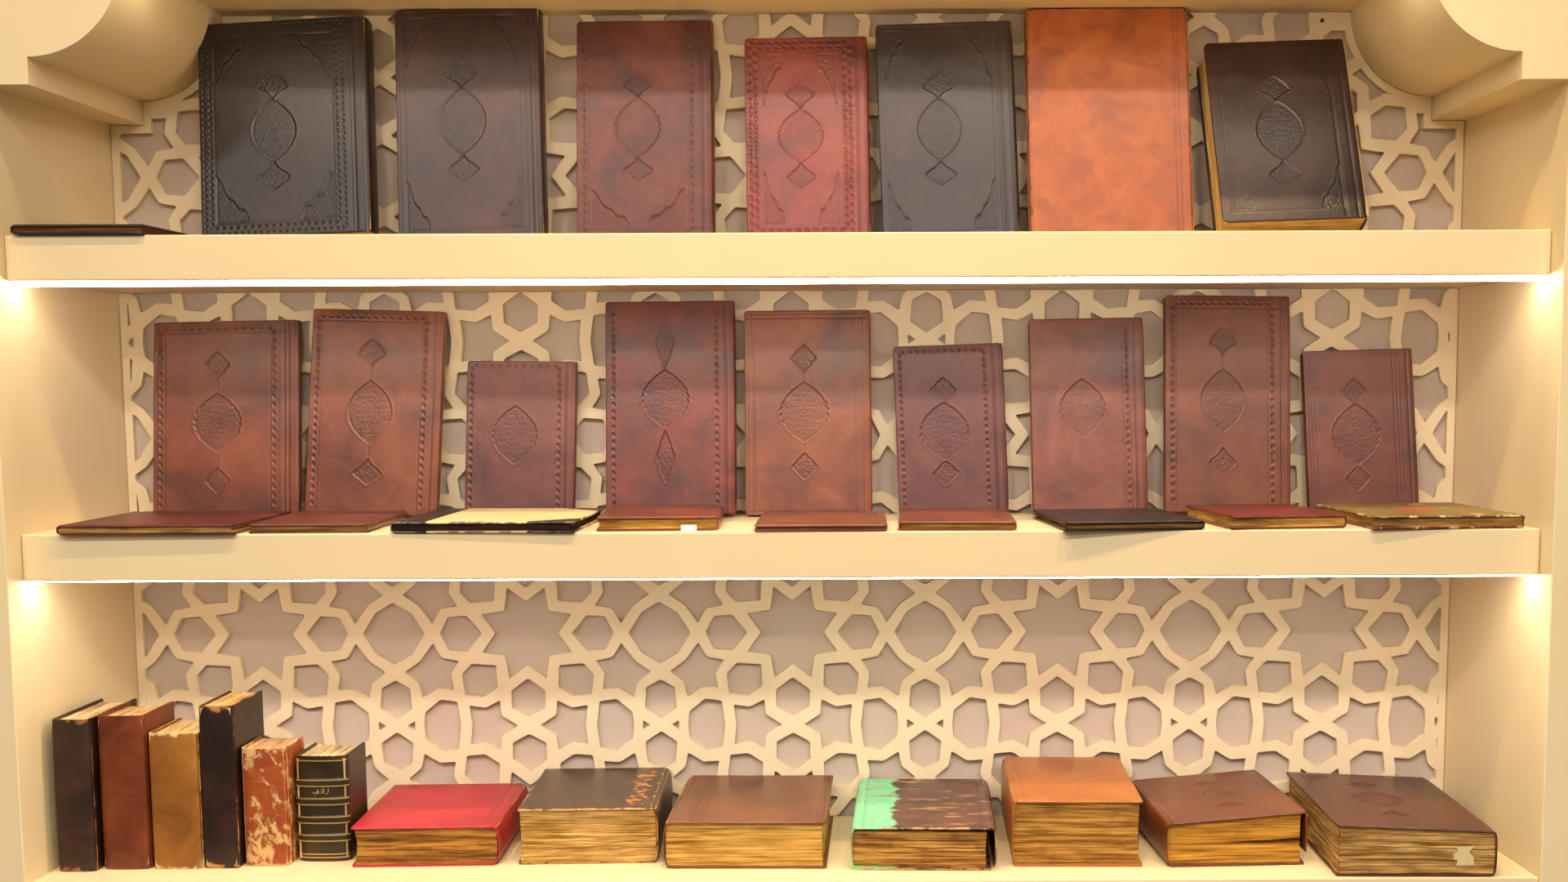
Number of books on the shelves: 39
